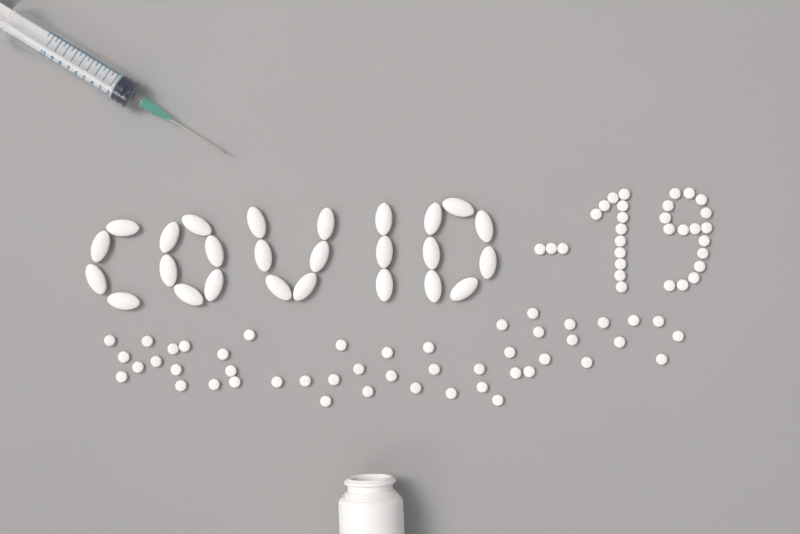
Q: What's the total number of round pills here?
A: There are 78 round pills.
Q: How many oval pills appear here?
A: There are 26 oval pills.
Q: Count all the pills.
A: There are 104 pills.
